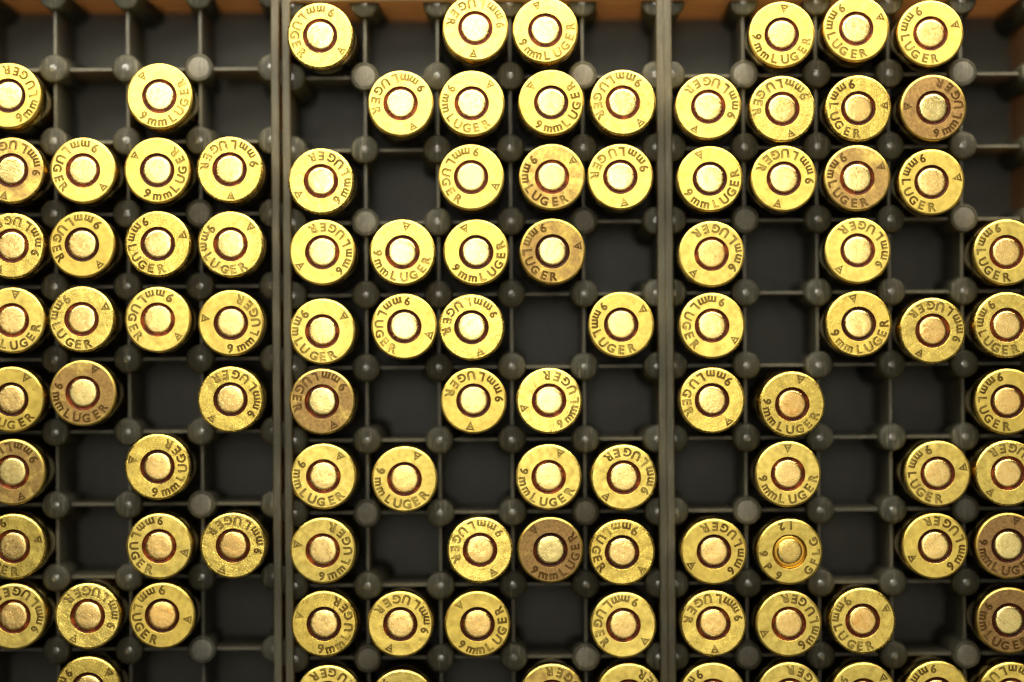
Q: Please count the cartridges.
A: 101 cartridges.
